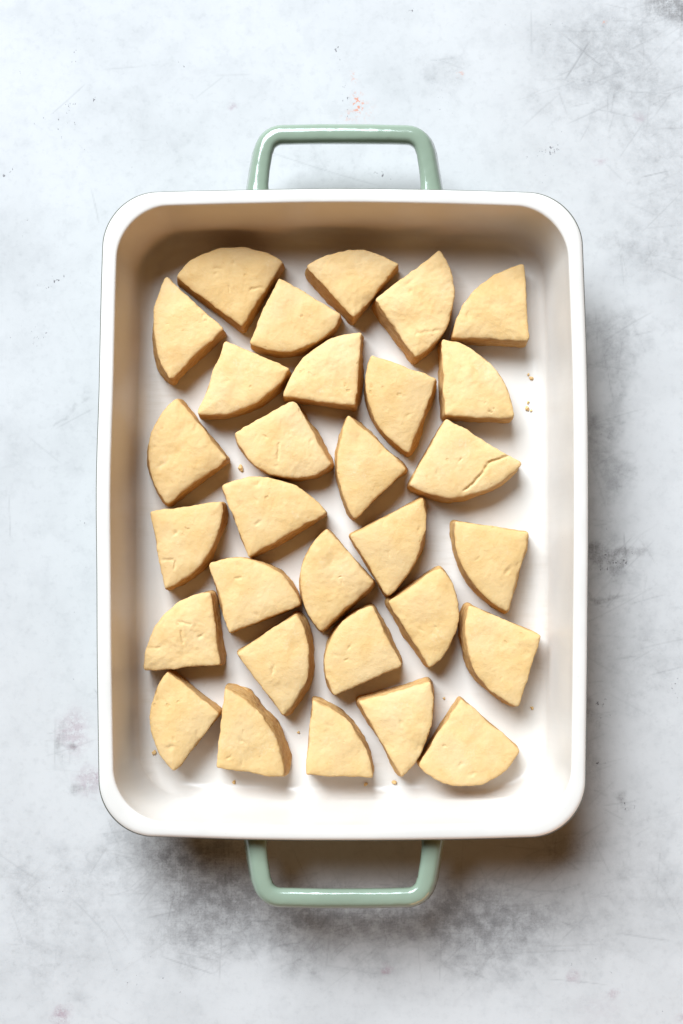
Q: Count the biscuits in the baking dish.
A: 30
